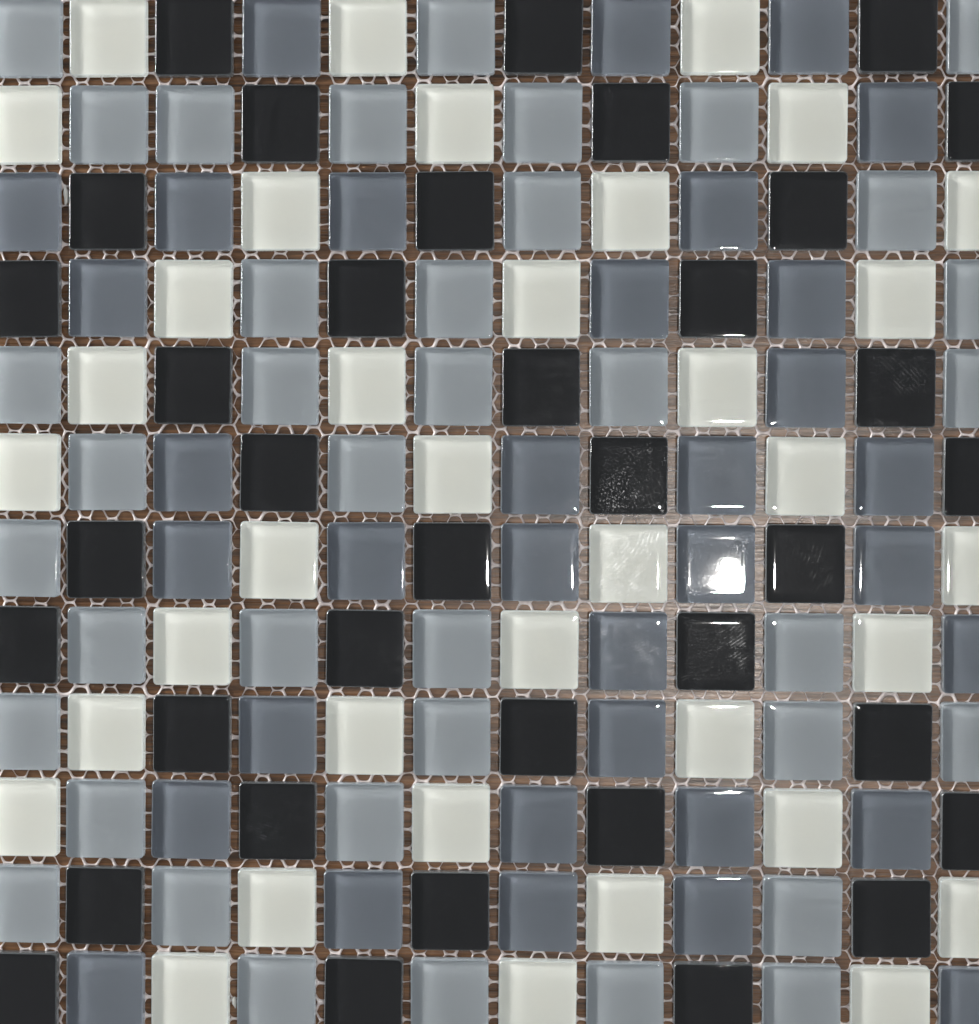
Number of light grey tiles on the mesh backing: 38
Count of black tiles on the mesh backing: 36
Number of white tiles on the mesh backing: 36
